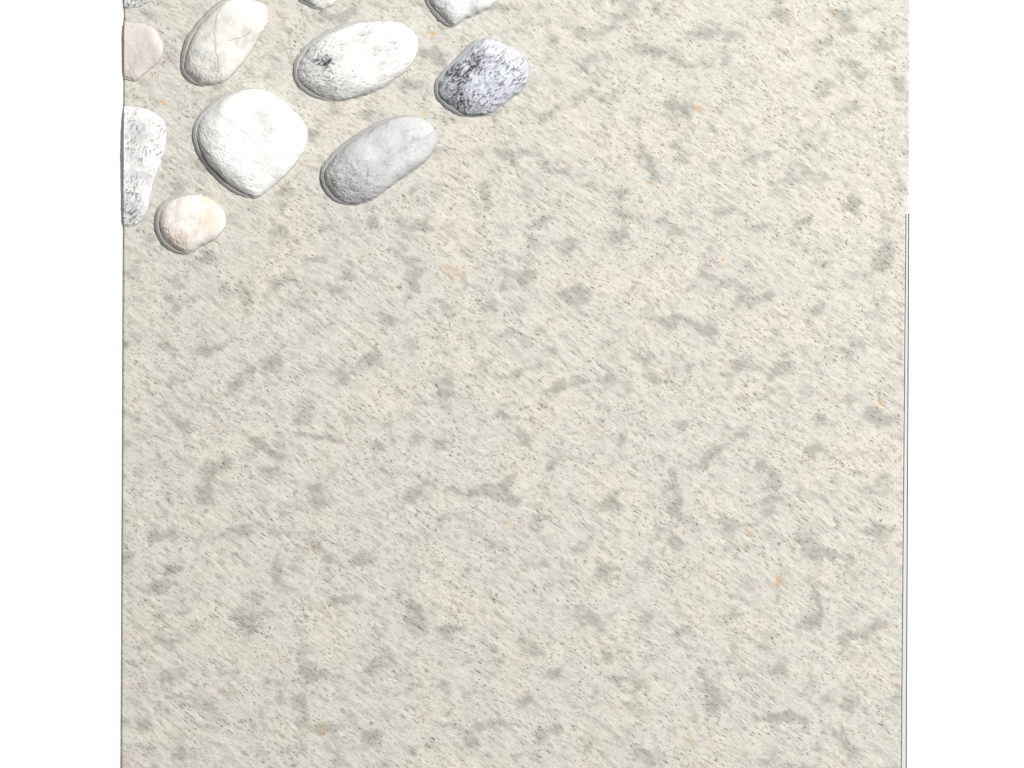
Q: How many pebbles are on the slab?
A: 11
